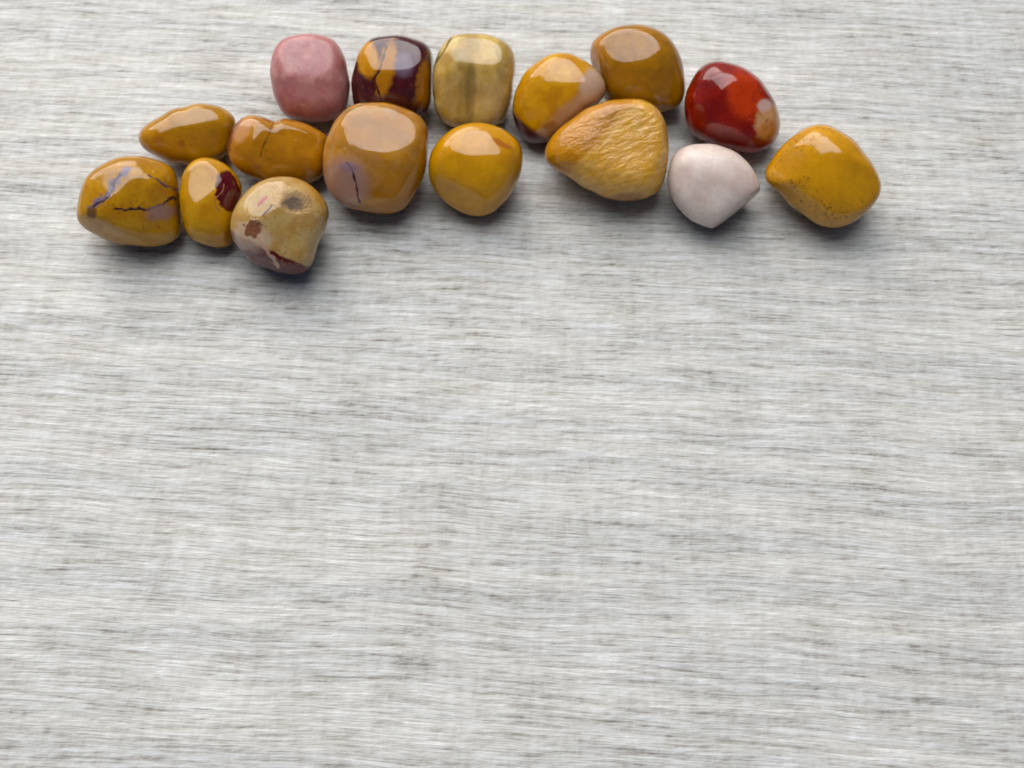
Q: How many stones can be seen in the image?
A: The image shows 16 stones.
